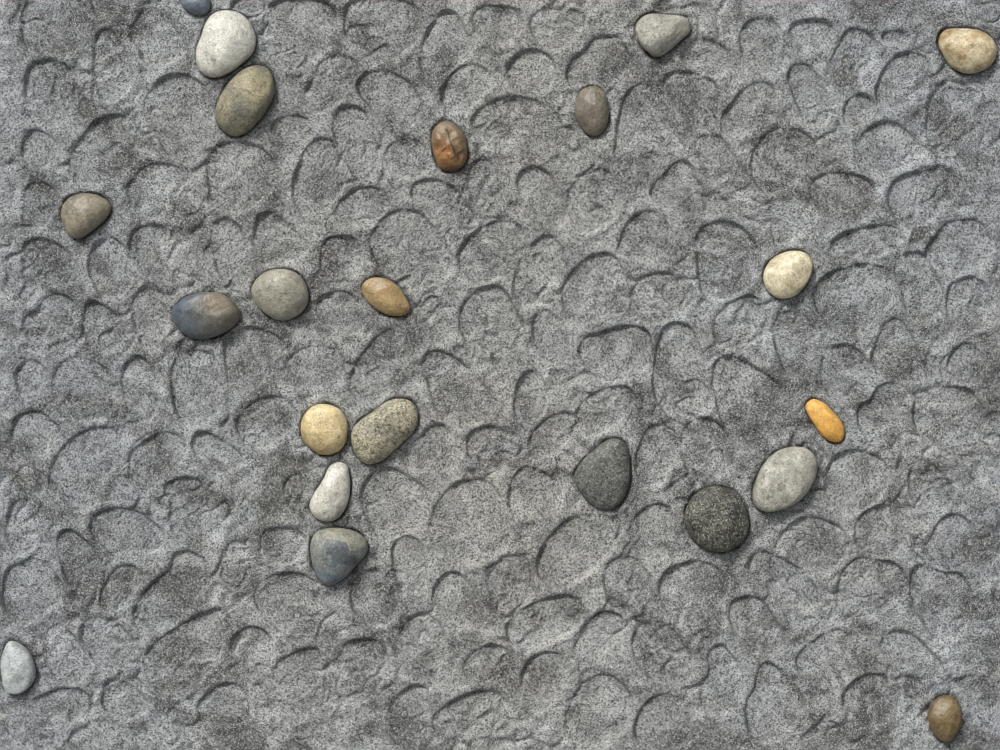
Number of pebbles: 22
